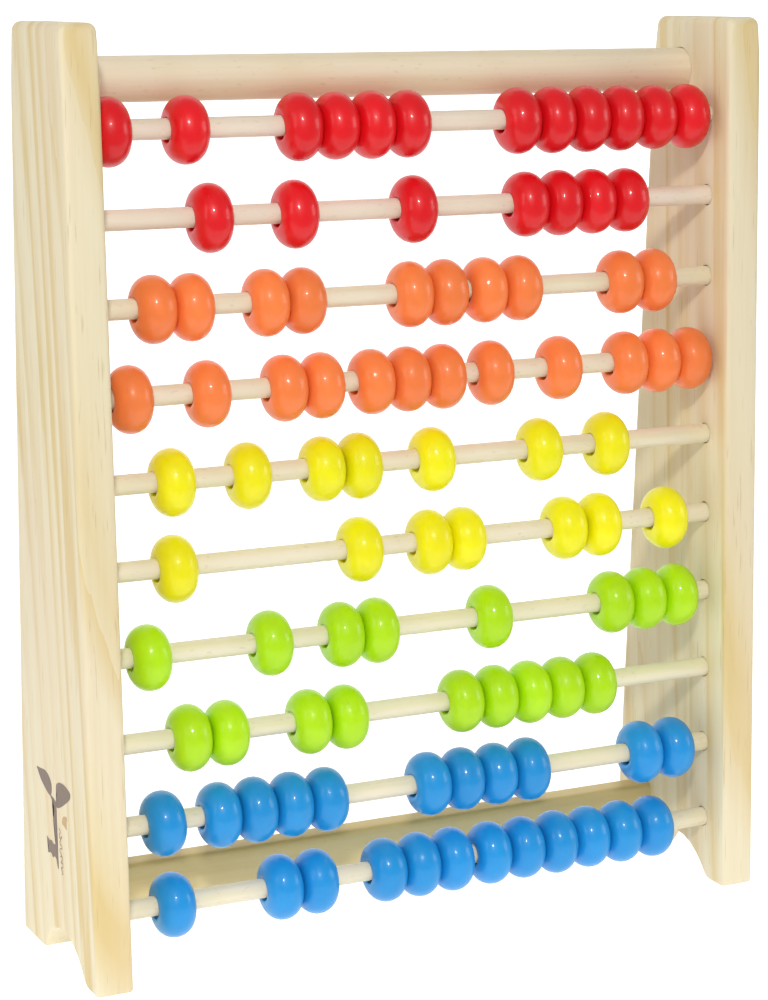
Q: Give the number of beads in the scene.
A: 95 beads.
